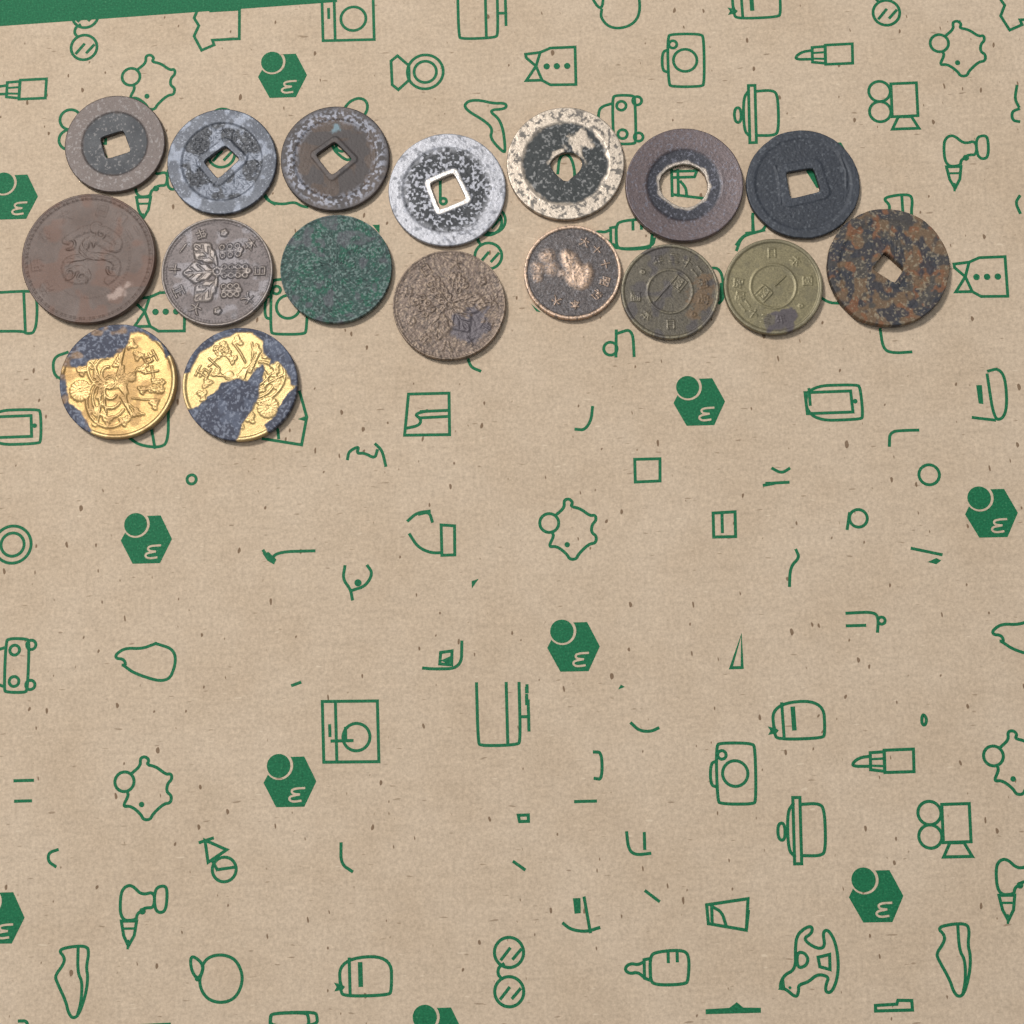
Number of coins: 17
